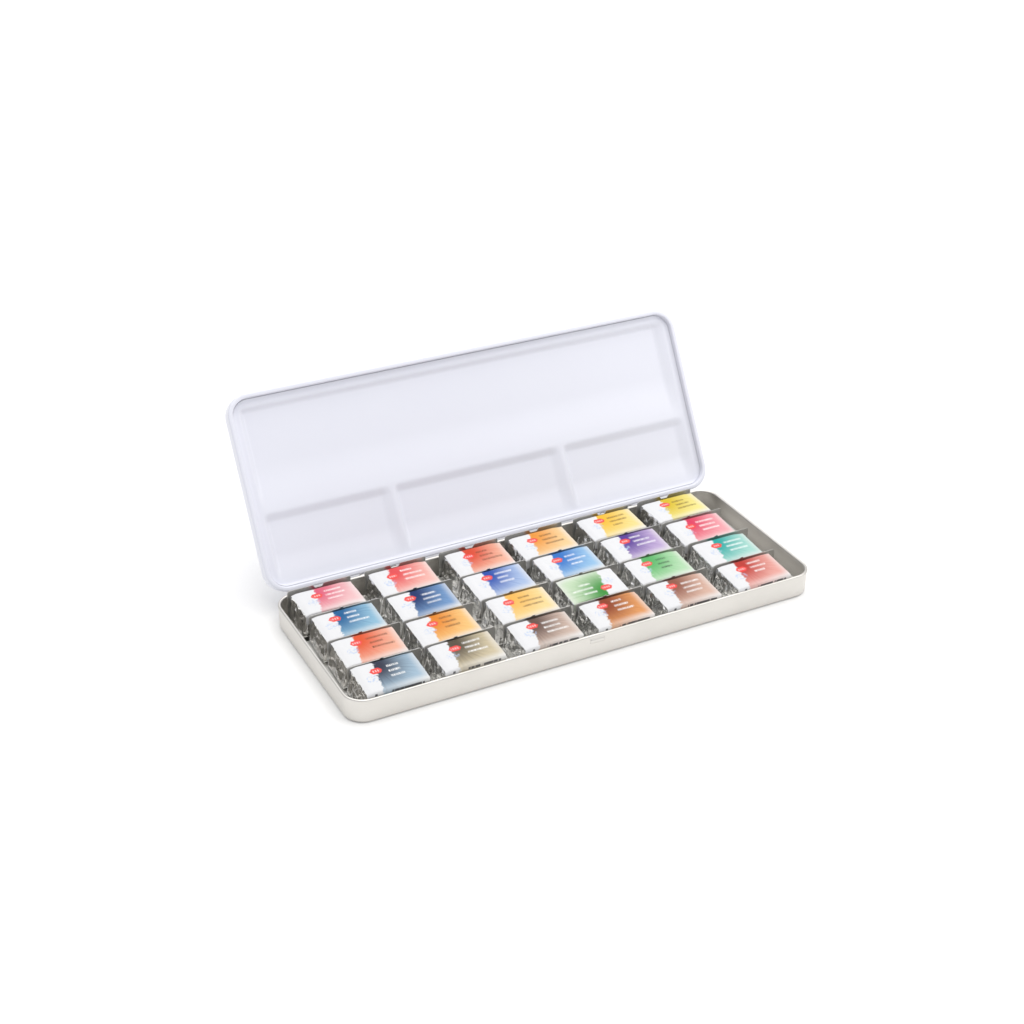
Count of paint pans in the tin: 24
